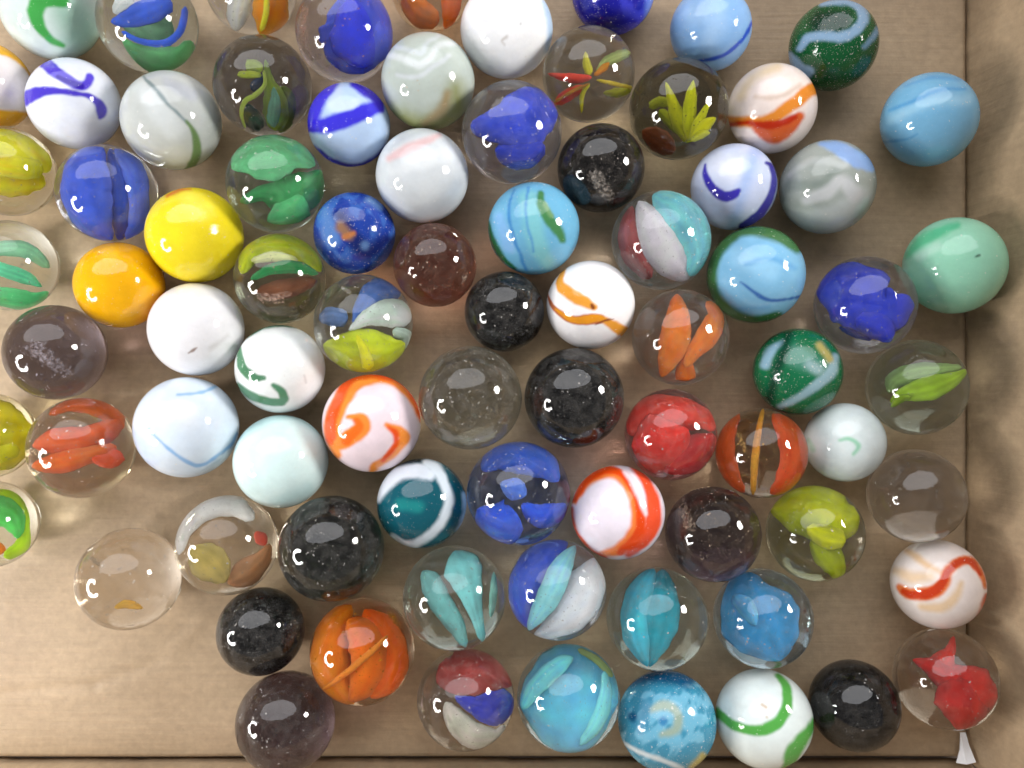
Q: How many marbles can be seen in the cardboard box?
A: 81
